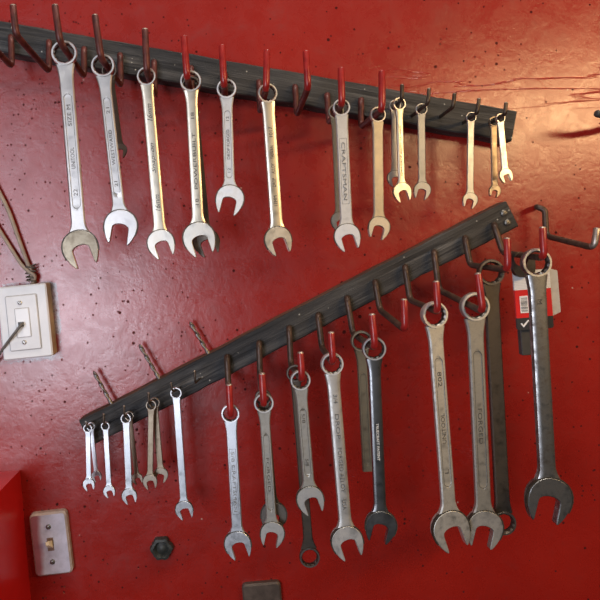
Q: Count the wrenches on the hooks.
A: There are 37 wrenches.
